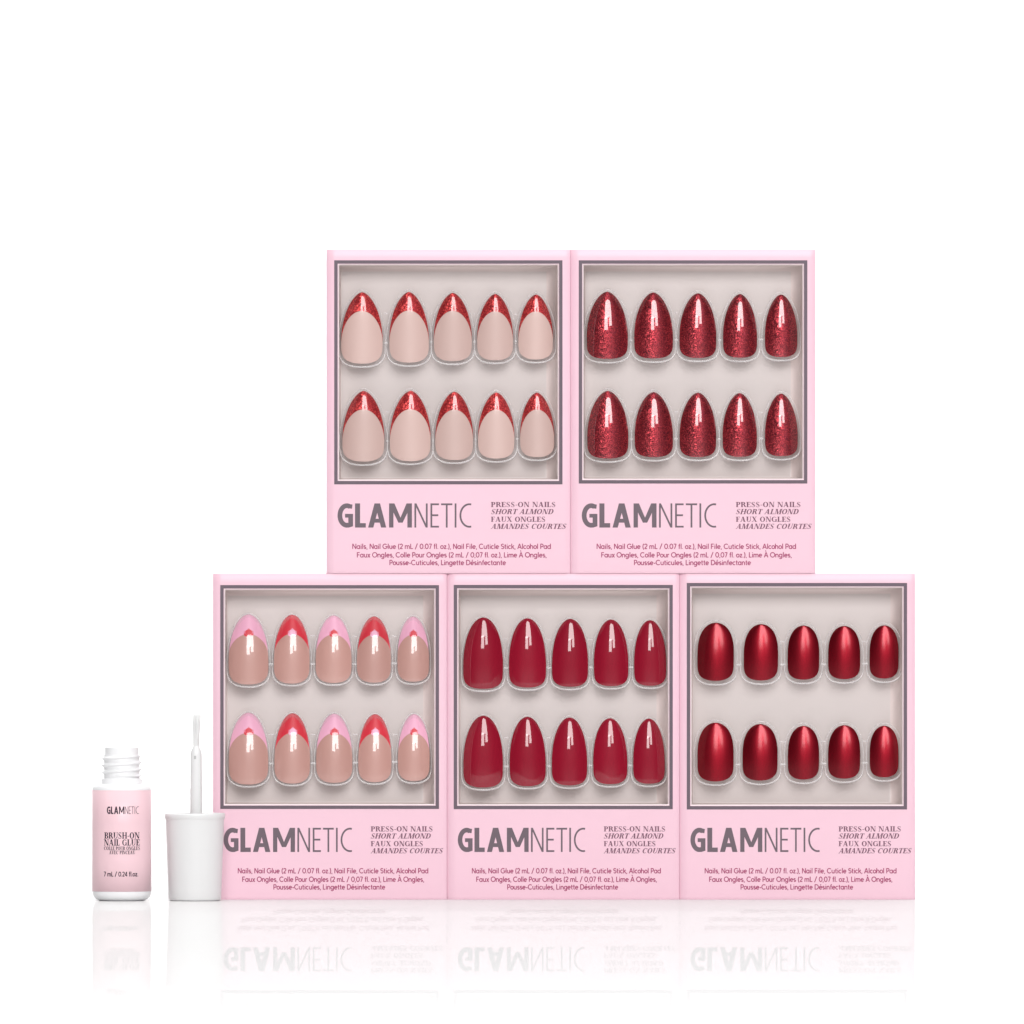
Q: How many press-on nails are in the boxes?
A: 50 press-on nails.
